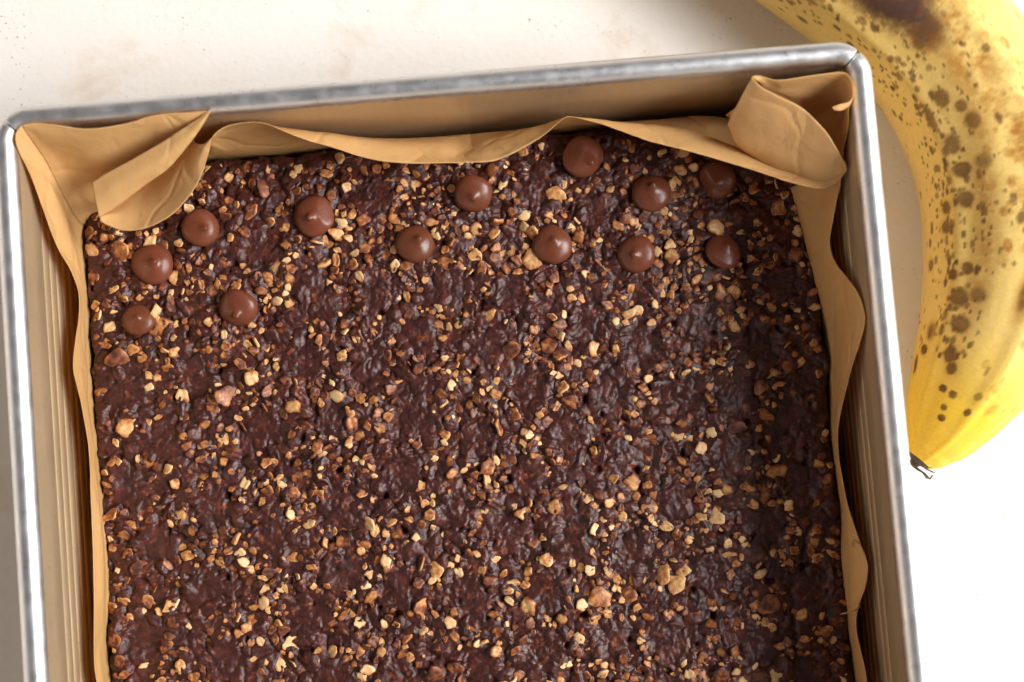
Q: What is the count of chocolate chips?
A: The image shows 13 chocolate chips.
